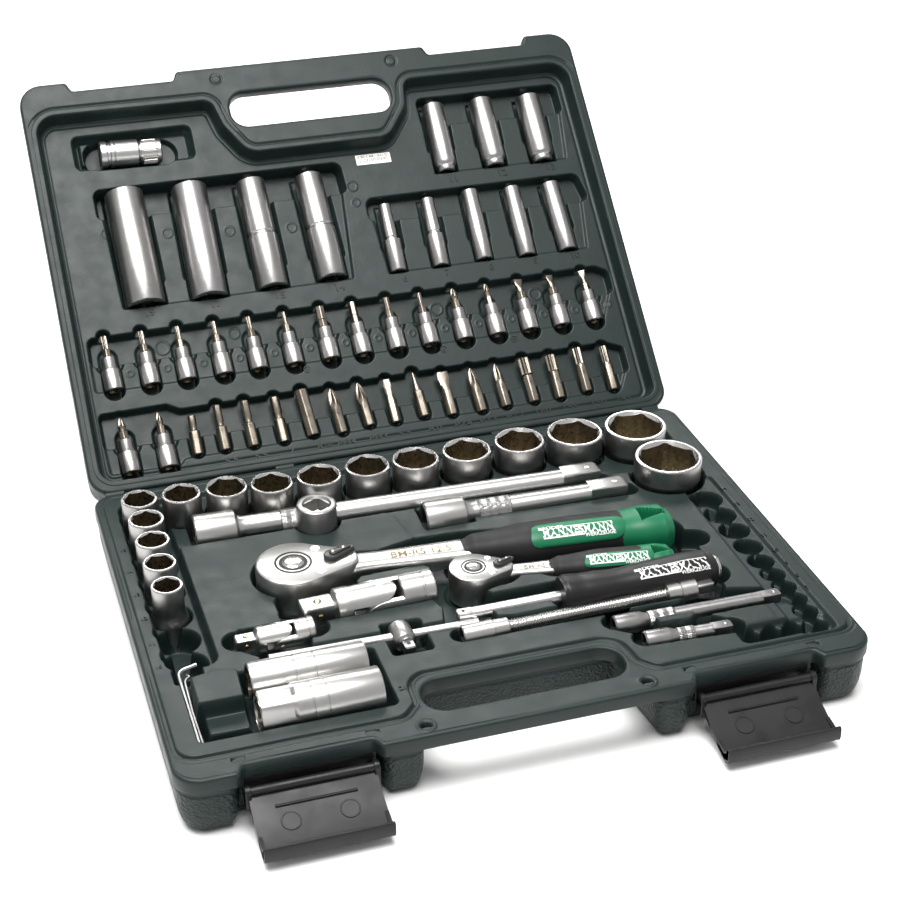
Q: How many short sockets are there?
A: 16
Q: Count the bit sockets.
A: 17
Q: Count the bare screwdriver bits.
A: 16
